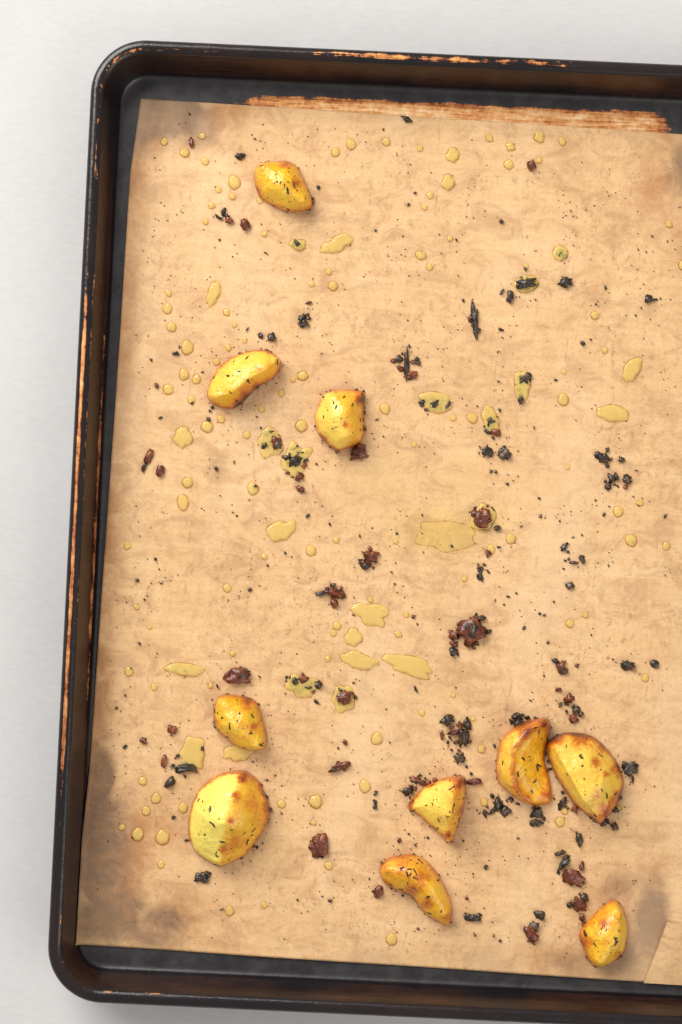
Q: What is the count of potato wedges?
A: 10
